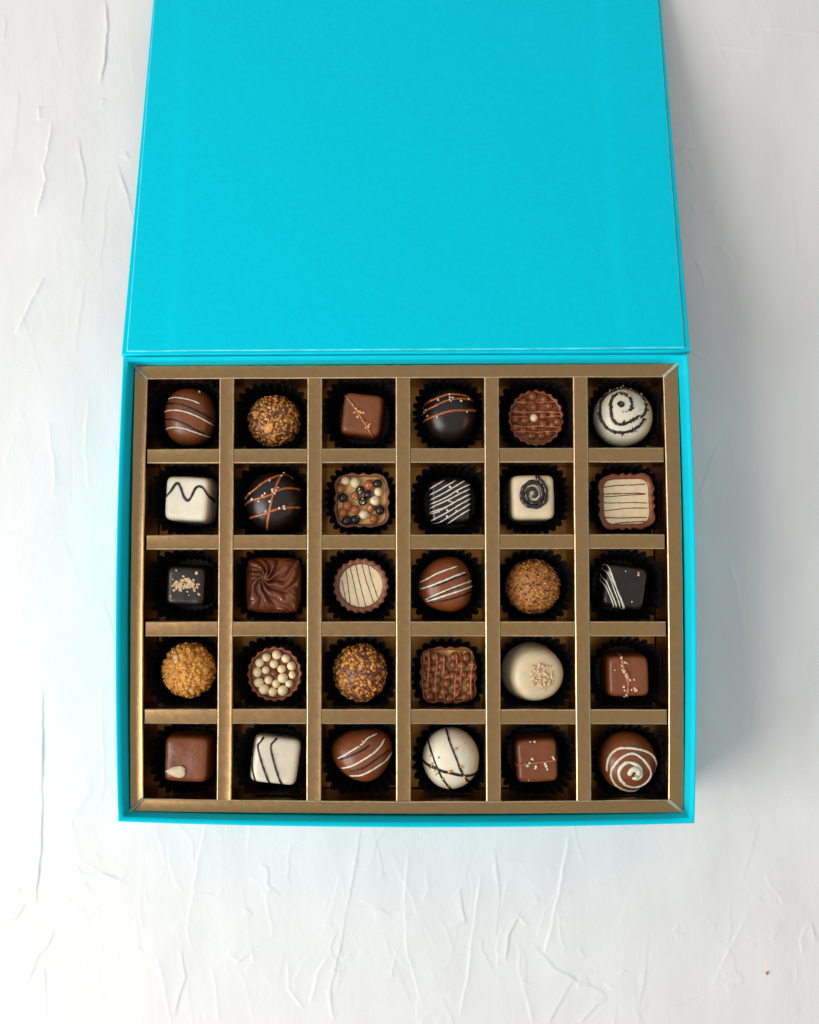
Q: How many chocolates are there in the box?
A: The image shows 30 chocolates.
